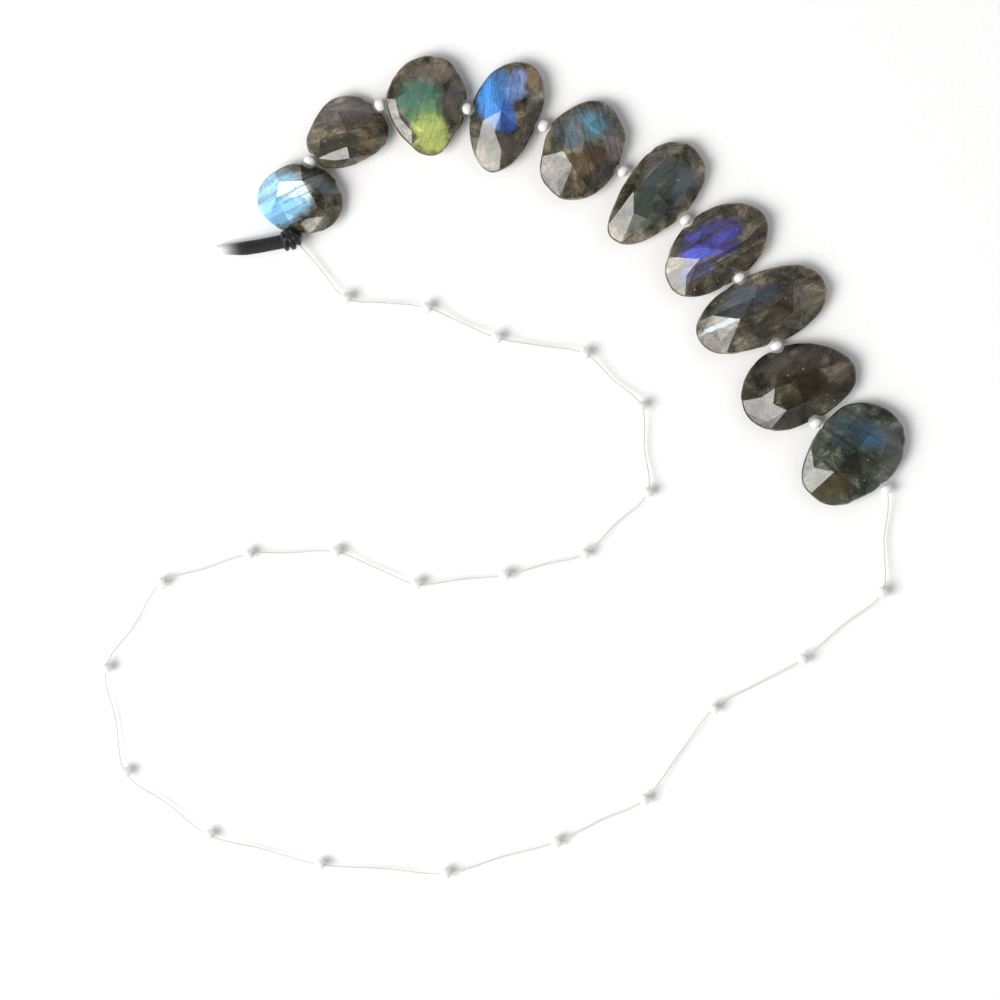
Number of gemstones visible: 10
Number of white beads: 32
